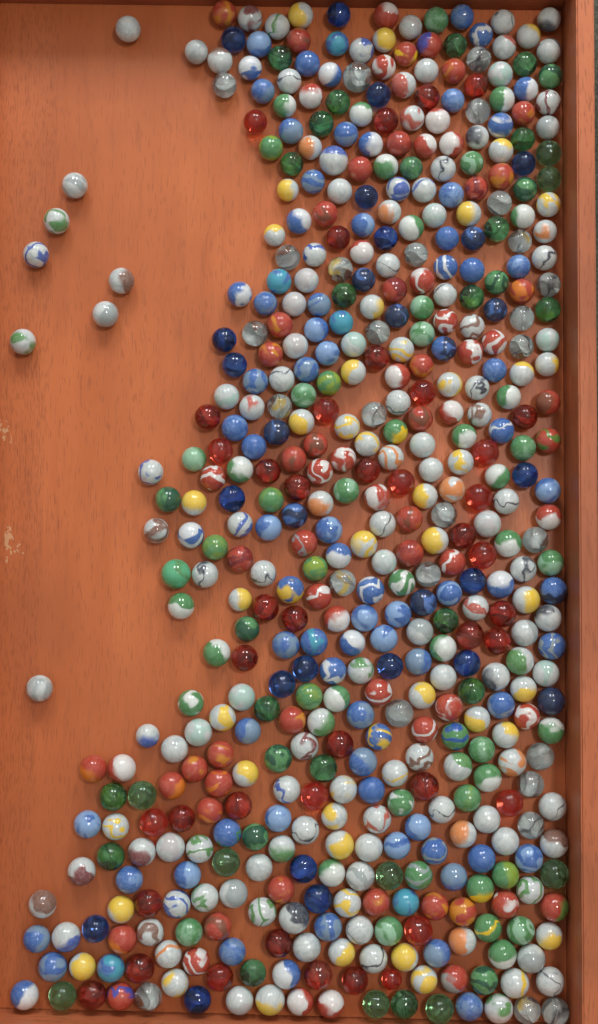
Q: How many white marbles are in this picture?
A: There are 191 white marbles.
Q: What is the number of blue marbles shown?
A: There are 109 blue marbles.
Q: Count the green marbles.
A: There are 86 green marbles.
